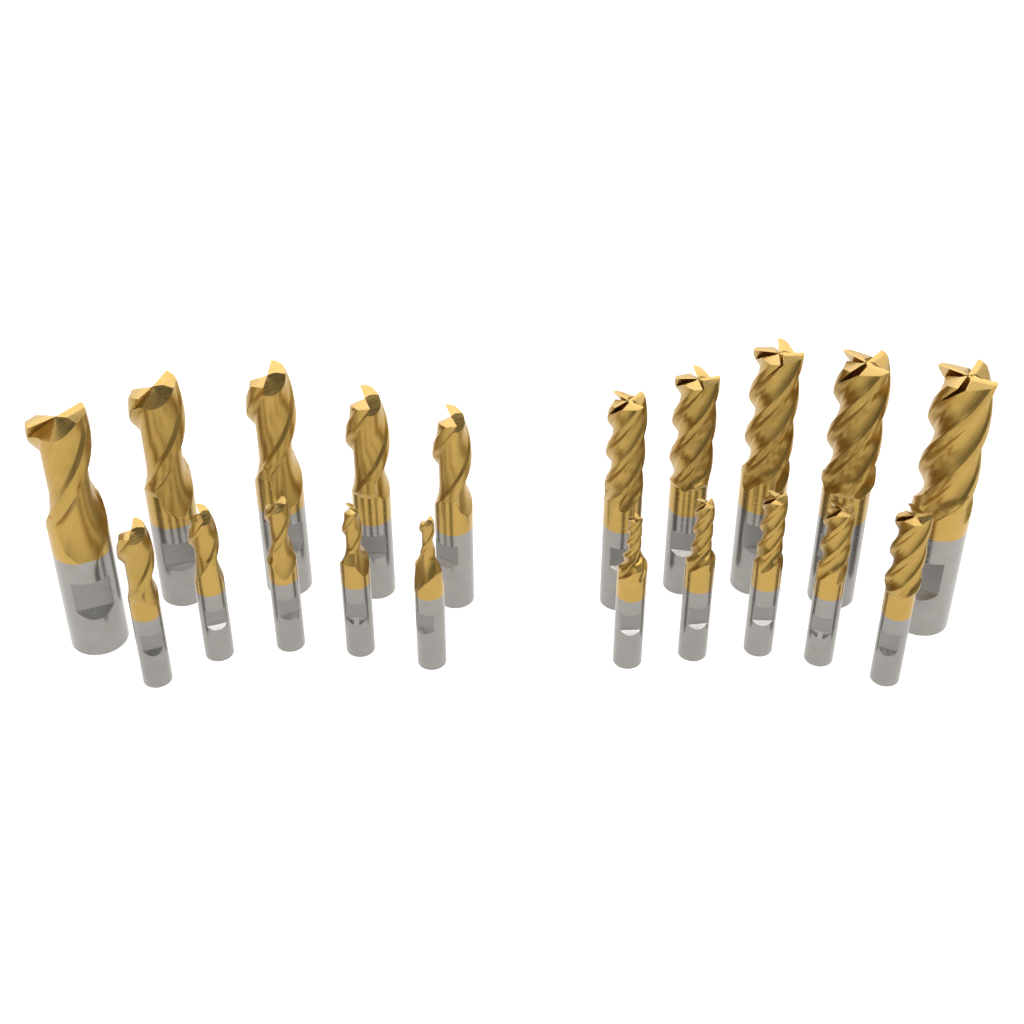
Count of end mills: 20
